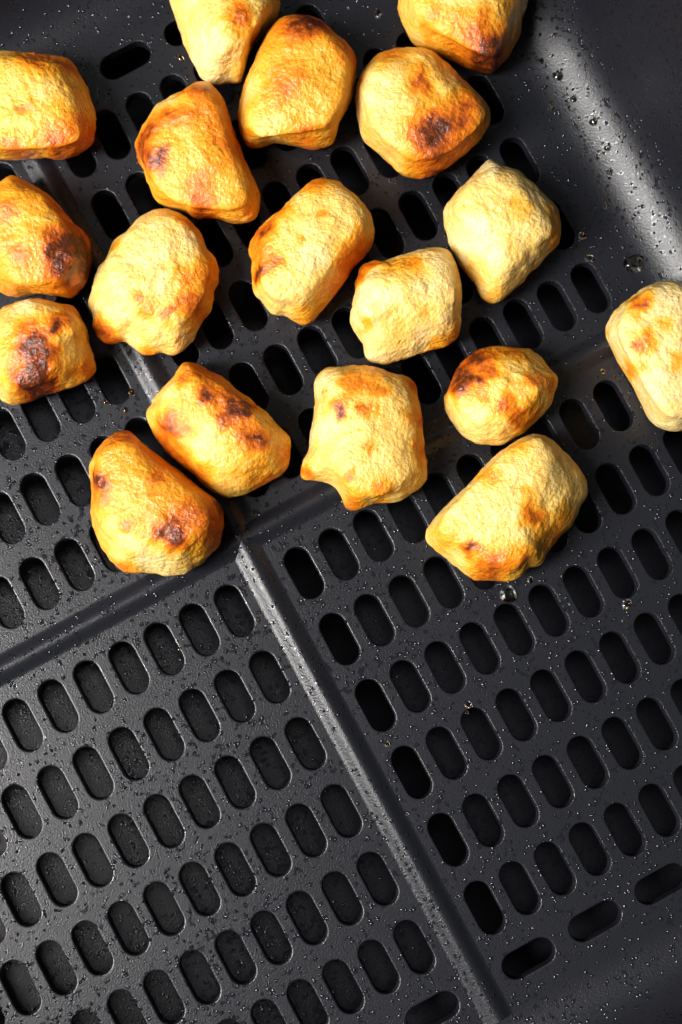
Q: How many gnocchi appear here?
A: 18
